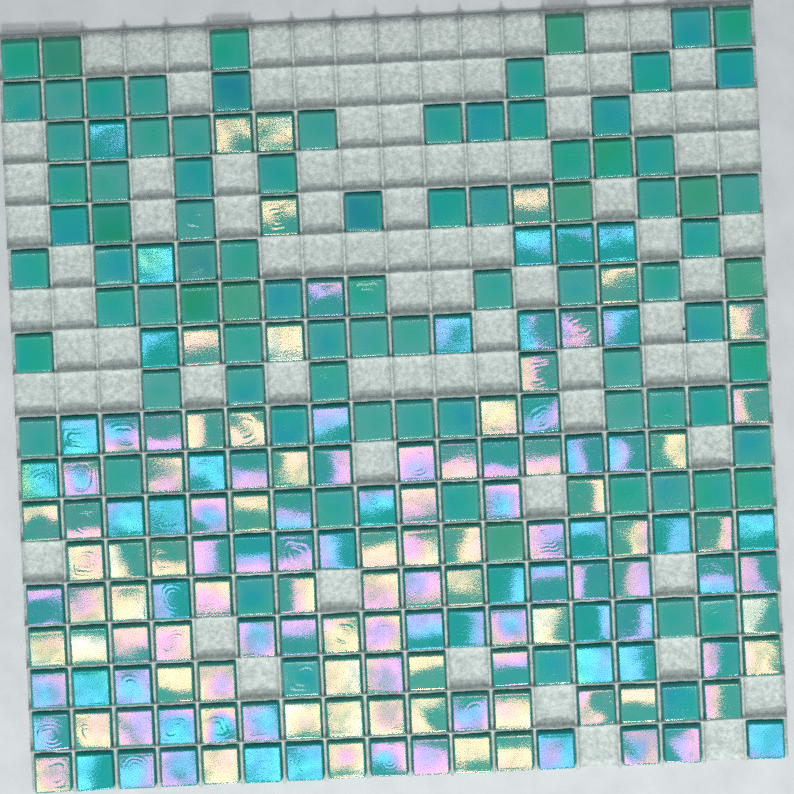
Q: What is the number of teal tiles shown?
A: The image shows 88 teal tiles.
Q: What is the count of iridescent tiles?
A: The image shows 144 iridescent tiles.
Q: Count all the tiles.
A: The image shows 232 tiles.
